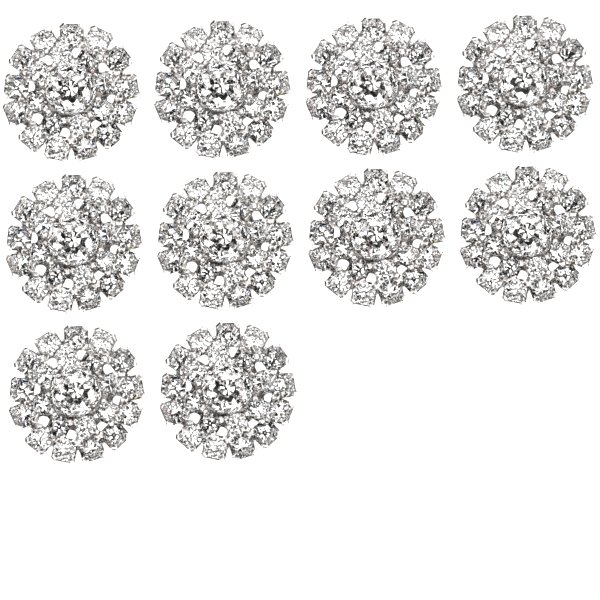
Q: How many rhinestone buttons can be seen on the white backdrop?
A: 10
